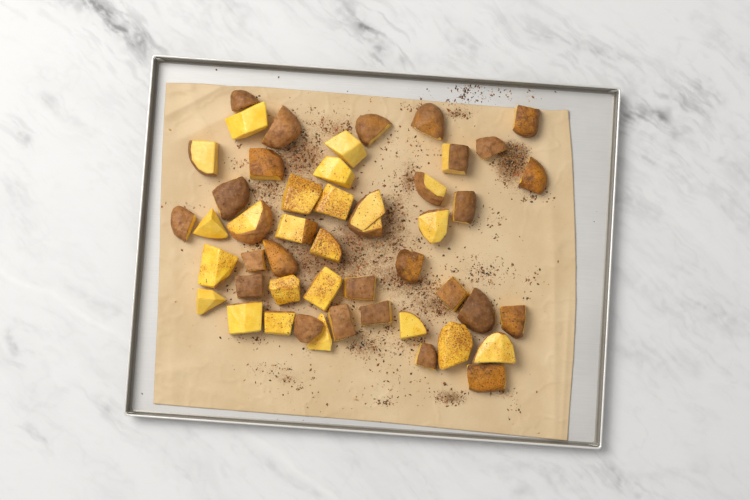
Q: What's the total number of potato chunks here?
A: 48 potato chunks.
